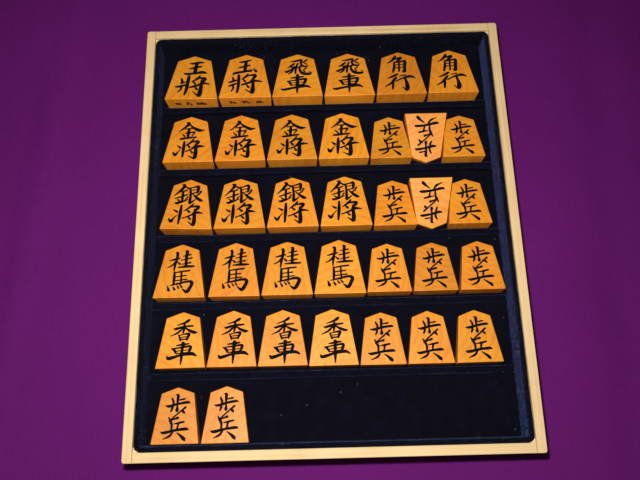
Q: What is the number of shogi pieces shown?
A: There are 36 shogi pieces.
